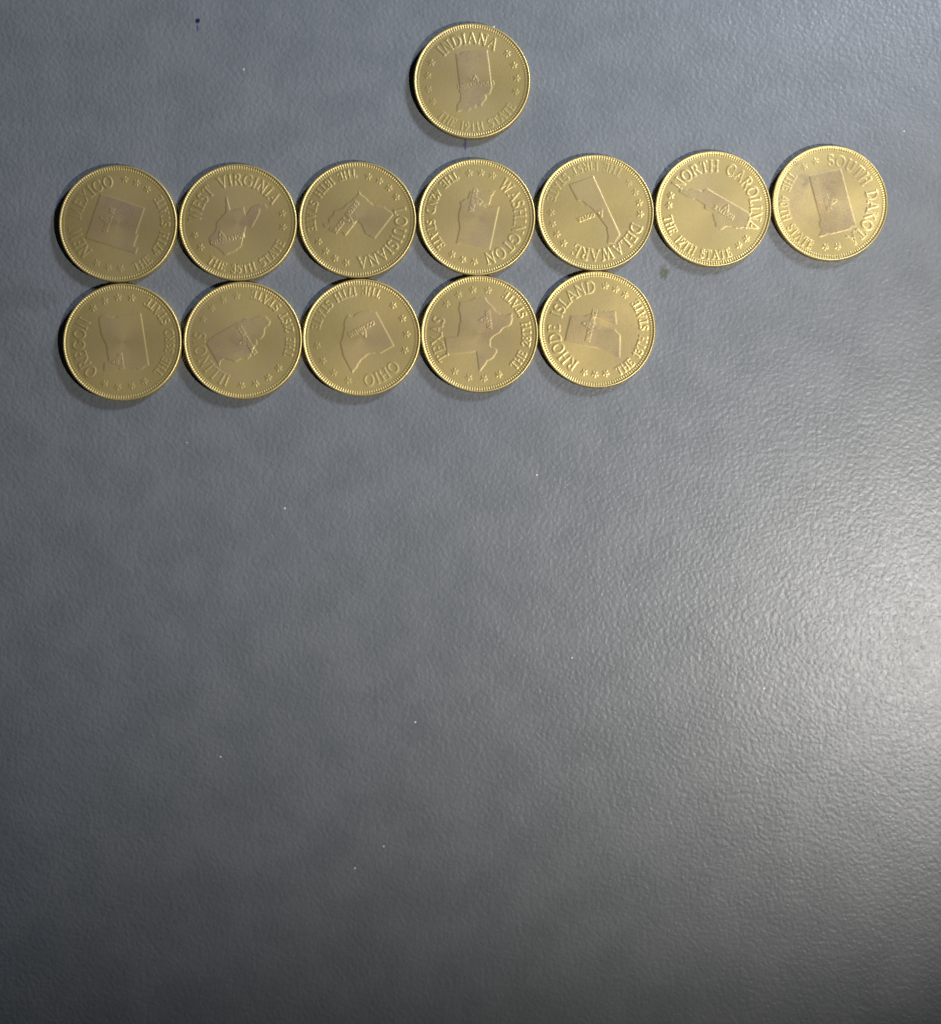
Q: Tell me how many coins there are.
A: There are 13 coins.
